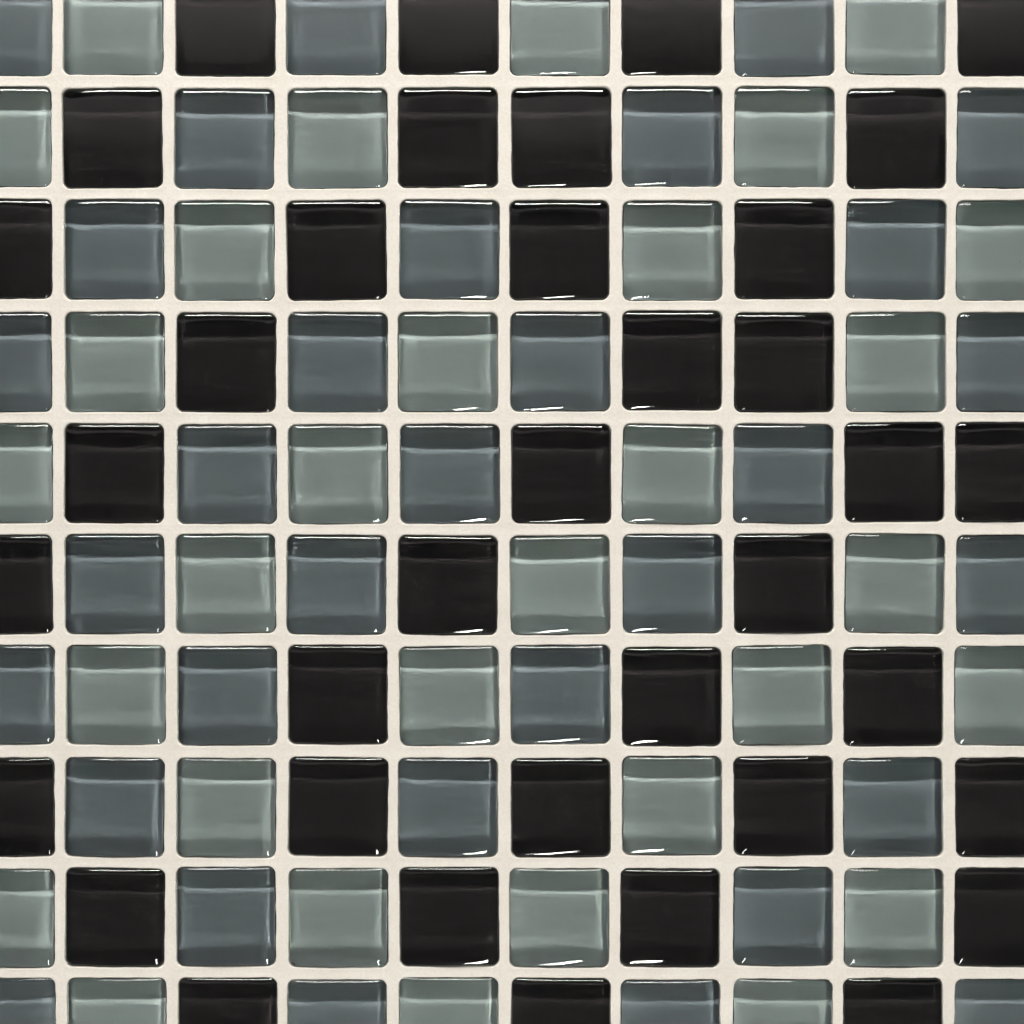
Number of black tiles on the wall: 37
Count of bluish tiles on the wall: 32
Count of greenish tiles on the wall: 31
